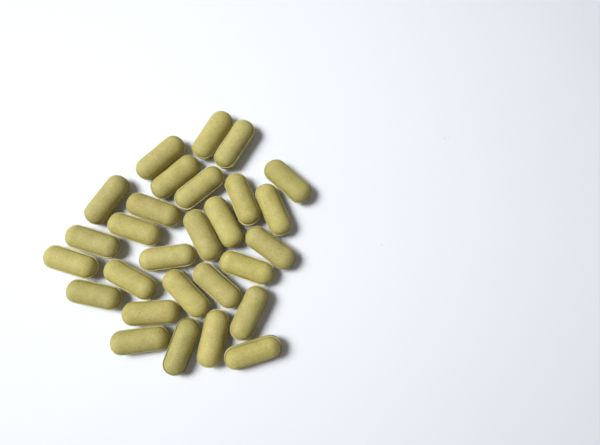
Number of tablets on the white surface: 28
